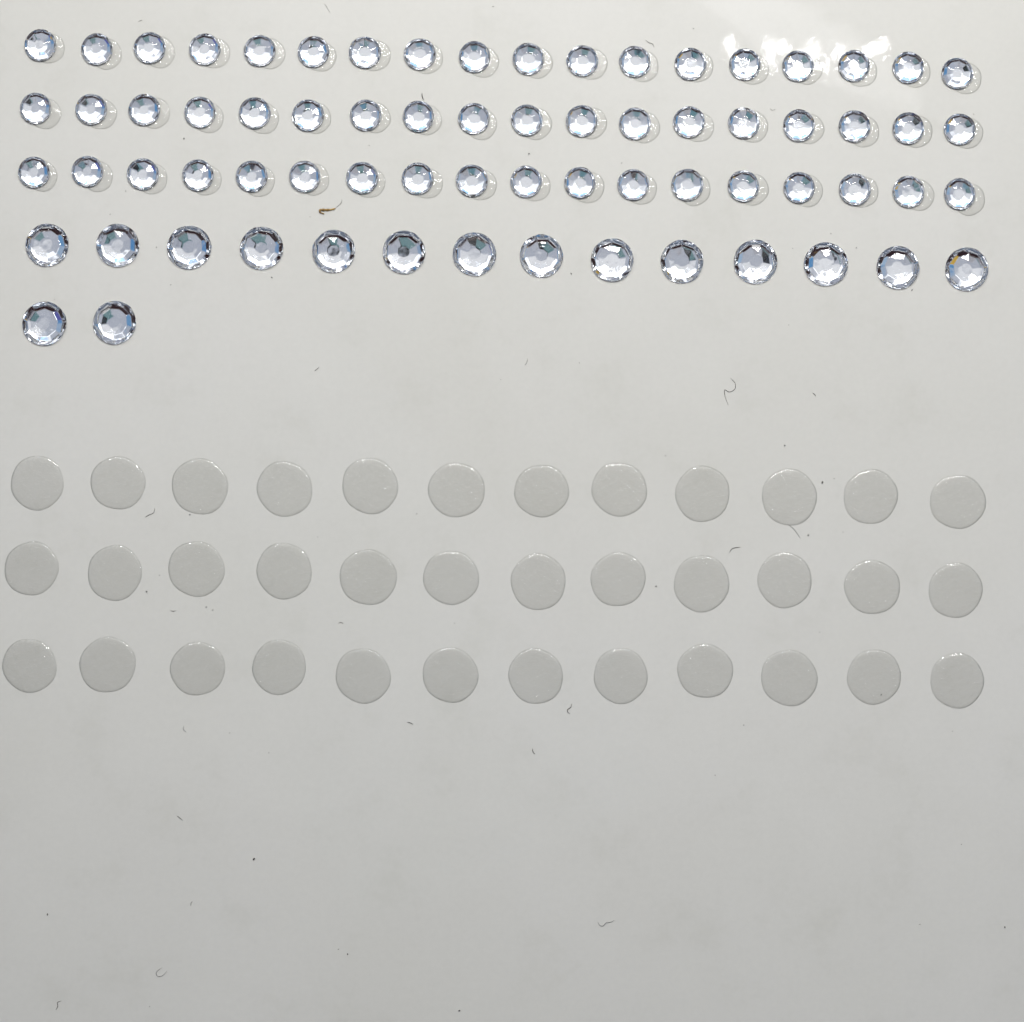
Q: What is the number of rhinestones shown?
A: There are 70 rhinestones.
